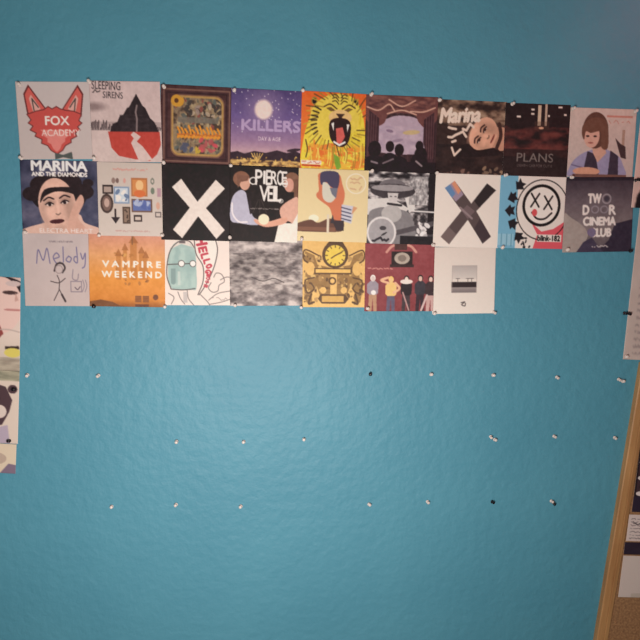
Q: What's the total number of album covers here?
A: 25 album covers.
